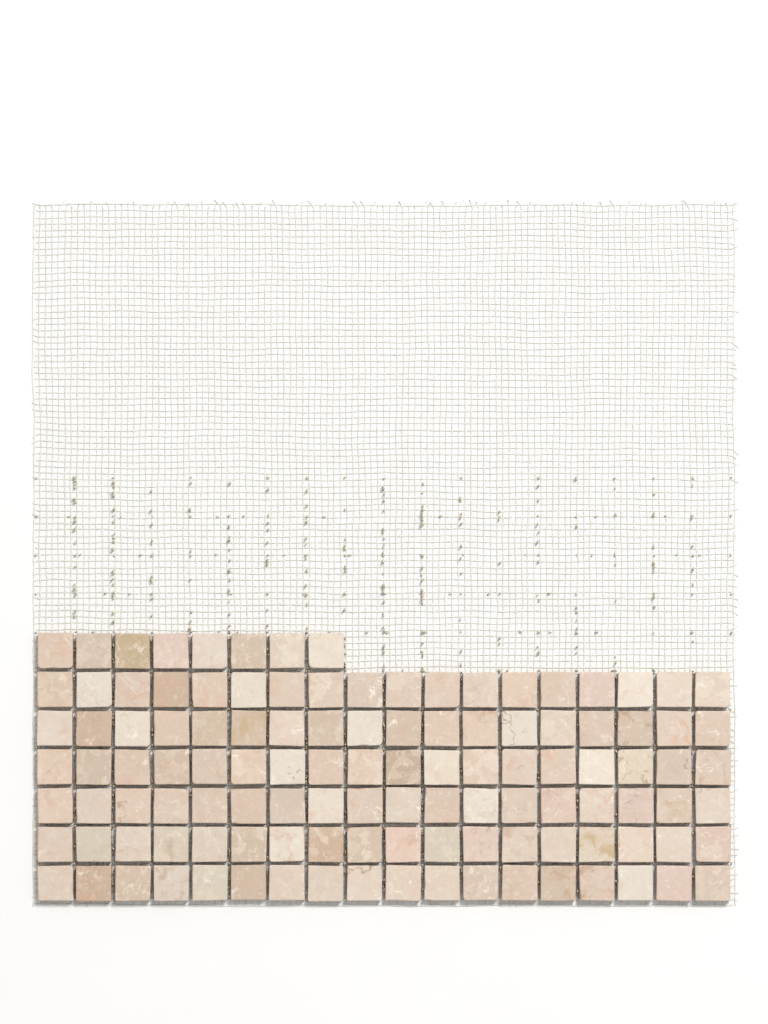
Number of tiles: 116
